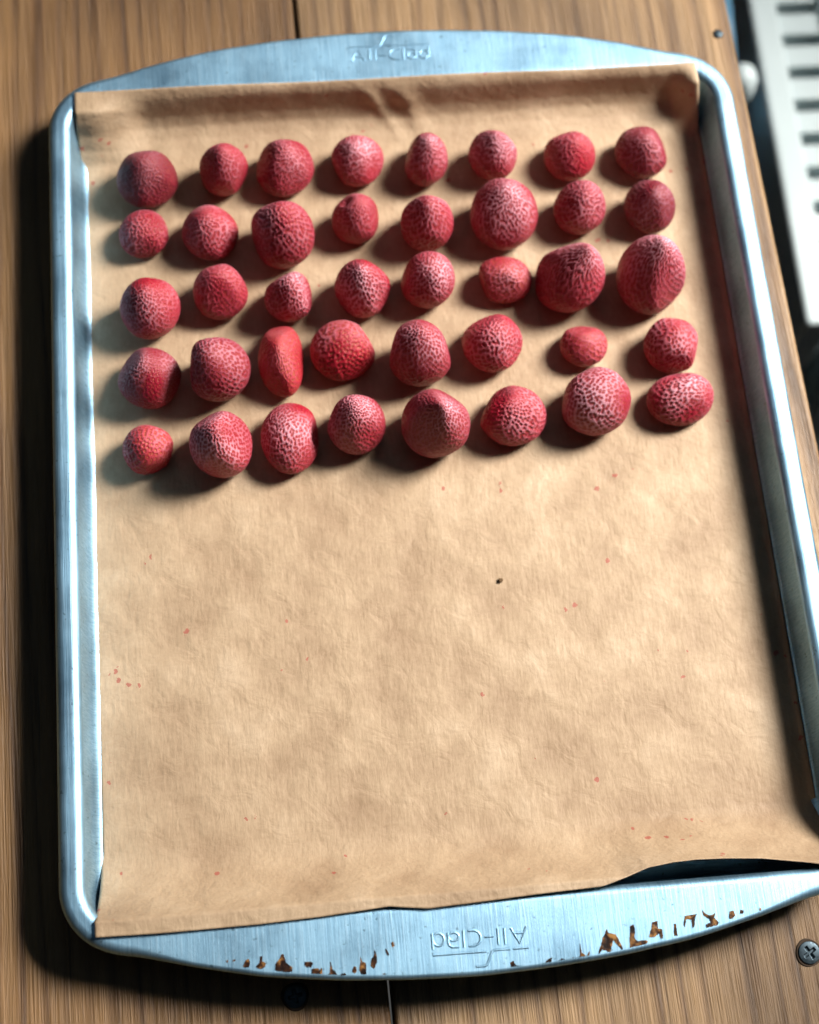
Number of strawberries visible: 40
